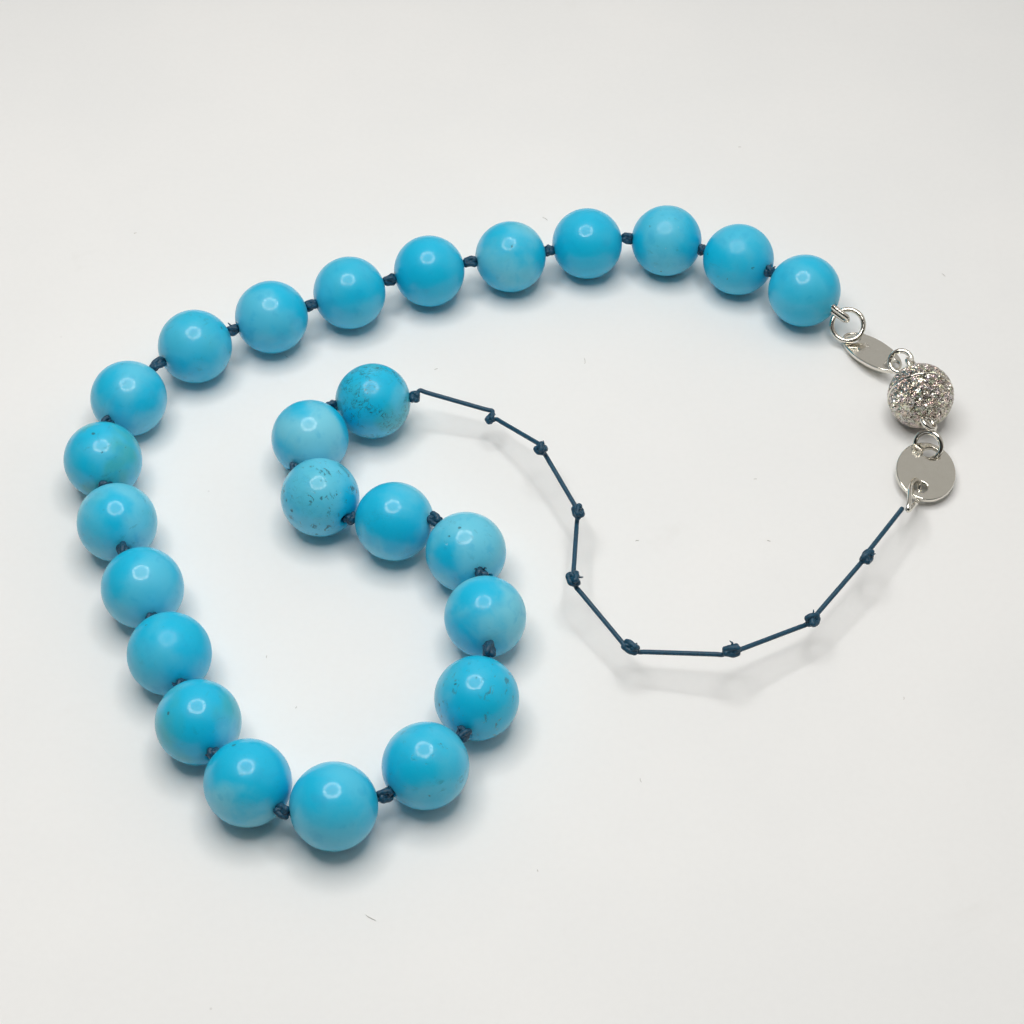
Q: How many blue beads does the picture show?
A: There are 25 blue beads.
